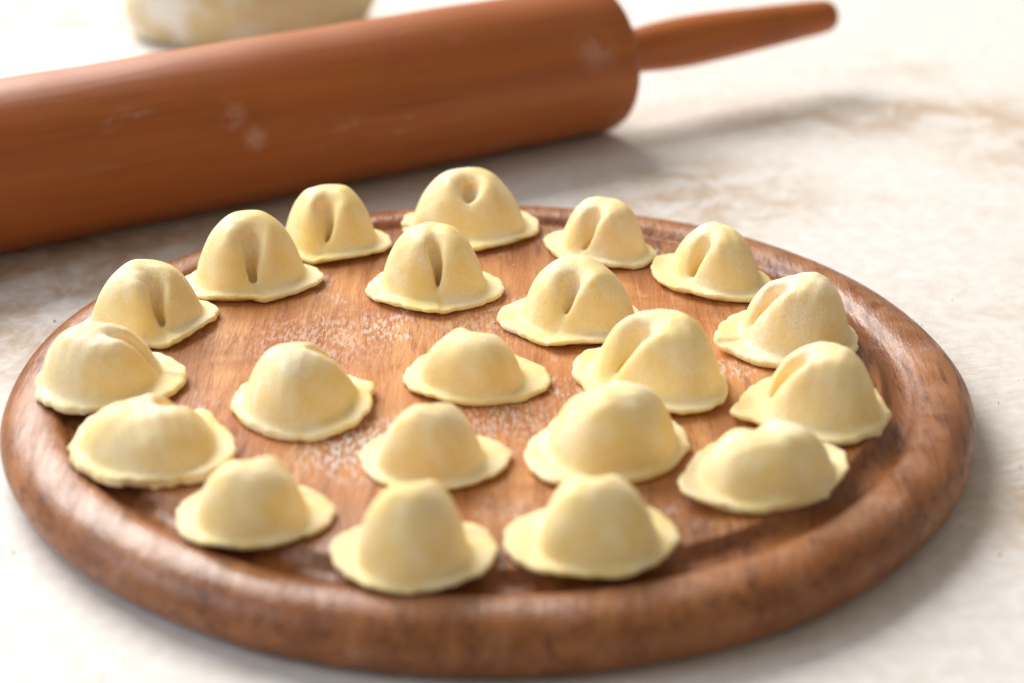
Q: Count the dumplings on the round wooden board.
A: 21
